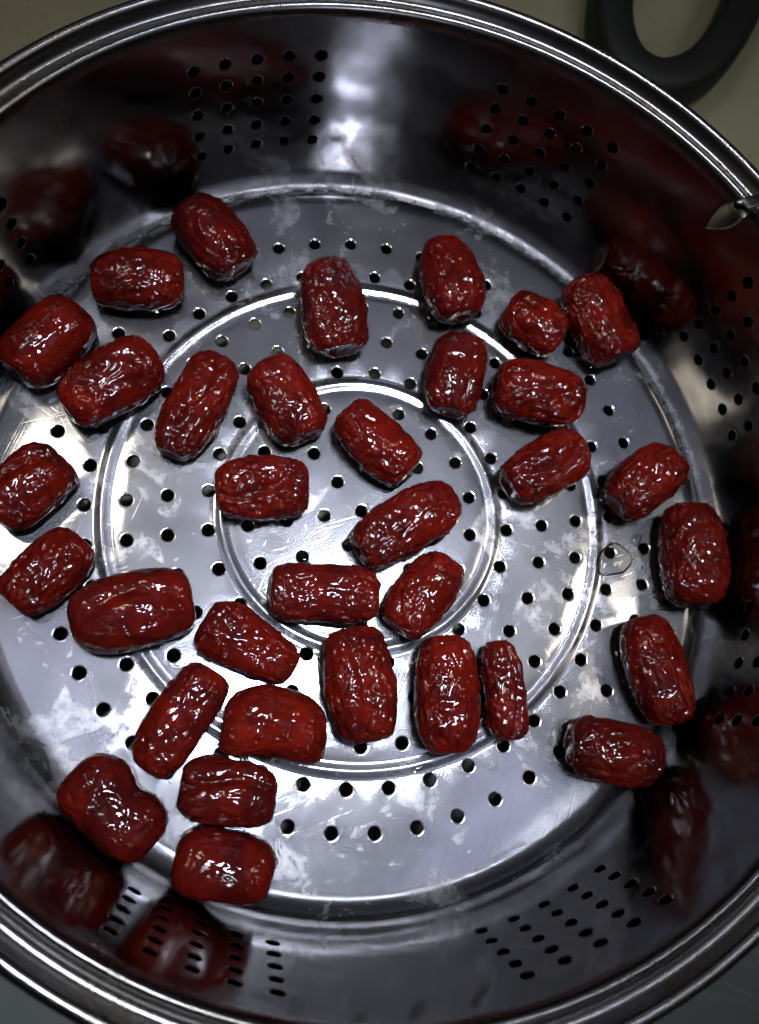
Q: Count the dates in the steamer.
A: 34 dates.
